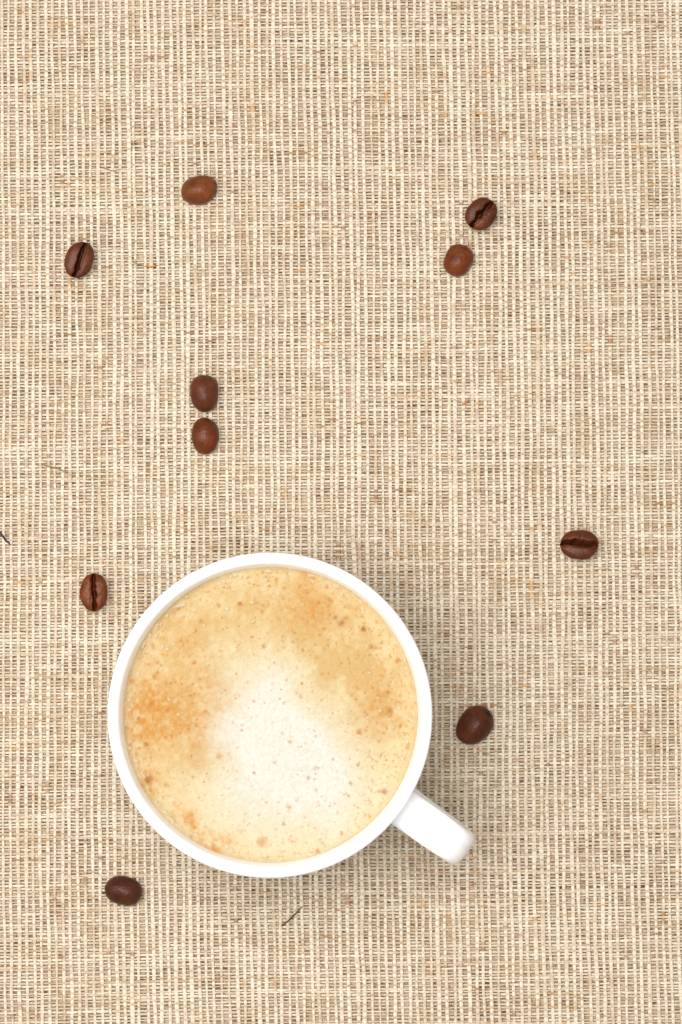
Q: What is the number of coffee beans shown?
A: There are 10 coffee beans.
